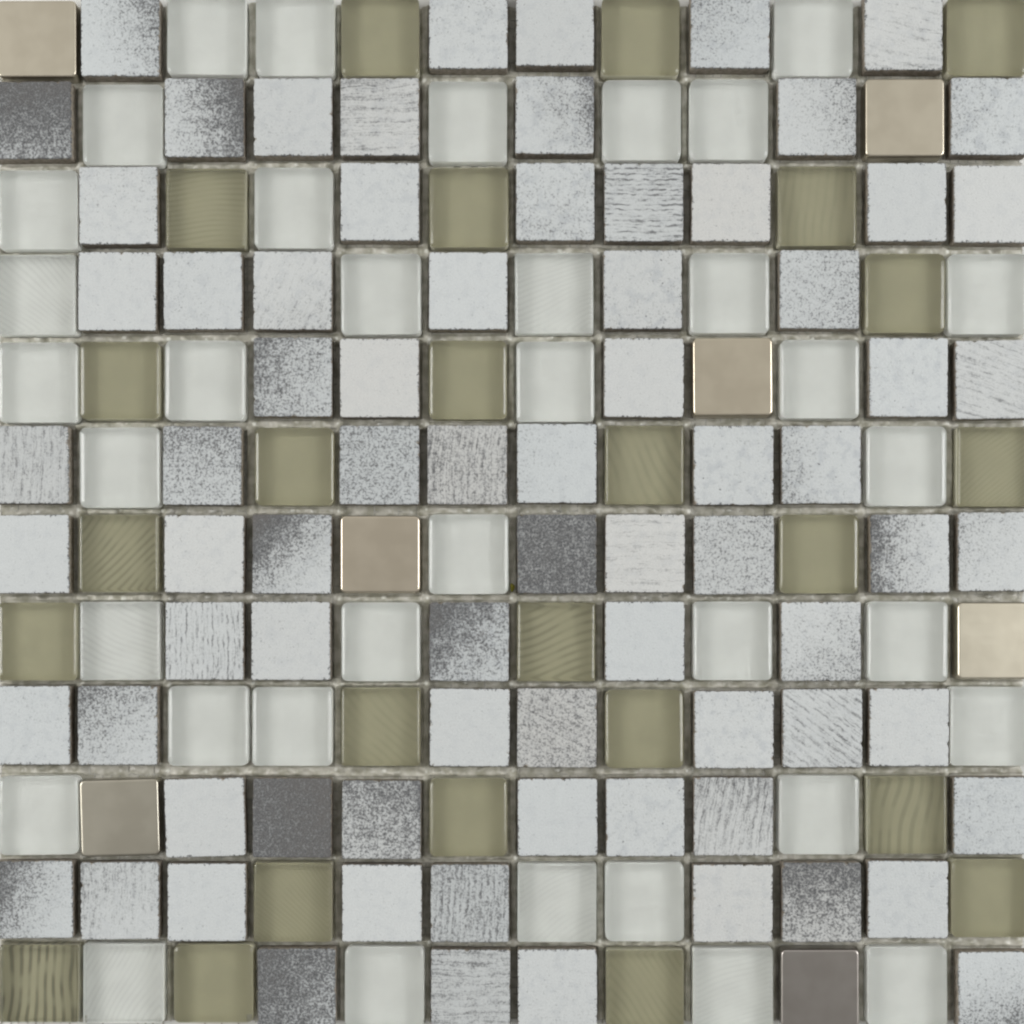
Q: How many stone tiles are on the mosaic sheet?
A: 76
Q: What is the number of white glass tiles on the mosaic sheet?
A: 36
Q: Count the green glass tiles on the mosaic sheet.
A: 25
